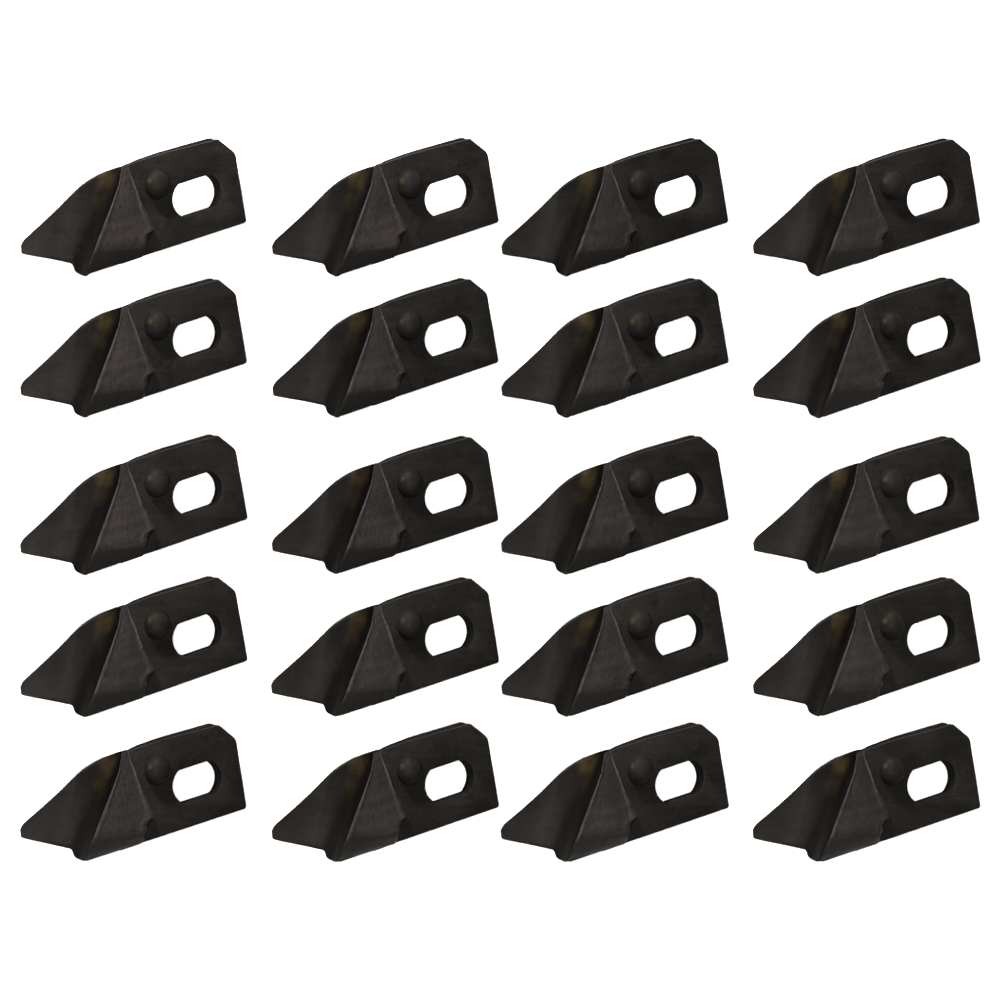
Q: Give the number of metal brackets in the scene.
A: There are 20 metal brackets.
